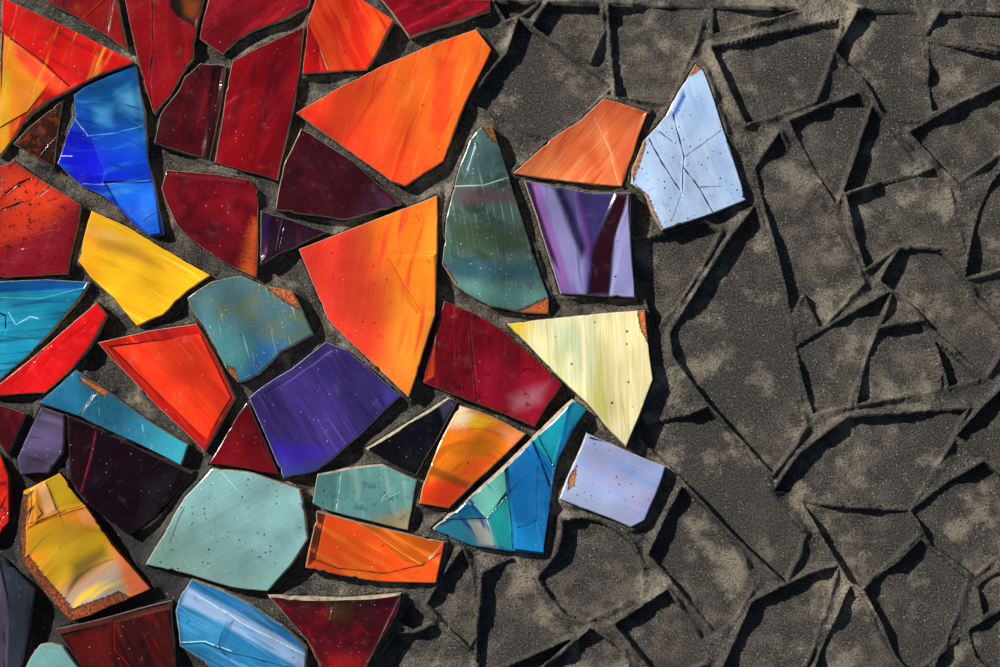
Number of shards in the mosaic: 47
